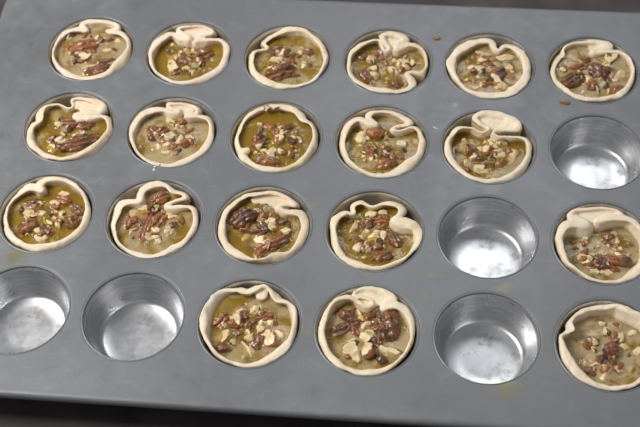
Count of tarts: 19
